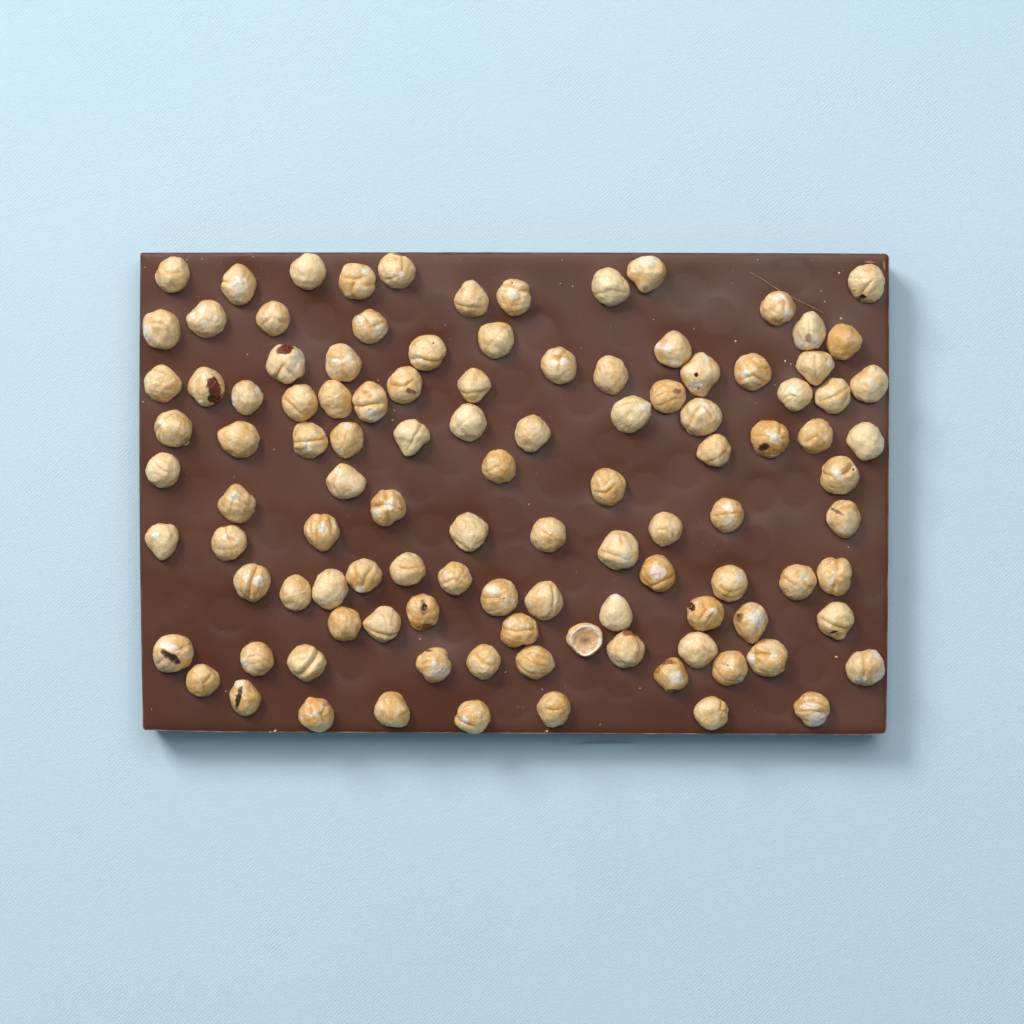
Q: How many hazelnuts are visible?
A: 109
